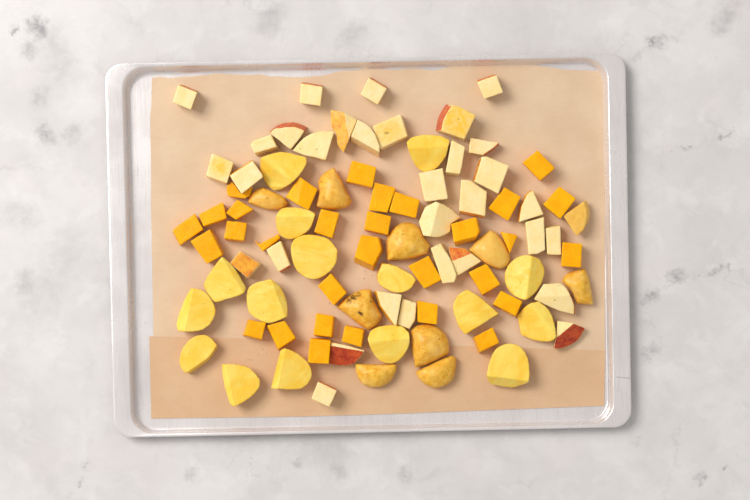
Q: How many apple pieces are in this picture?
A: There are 32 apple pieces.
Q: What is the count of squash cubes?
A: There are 31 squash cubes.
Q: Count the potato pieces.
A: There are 26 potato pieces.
